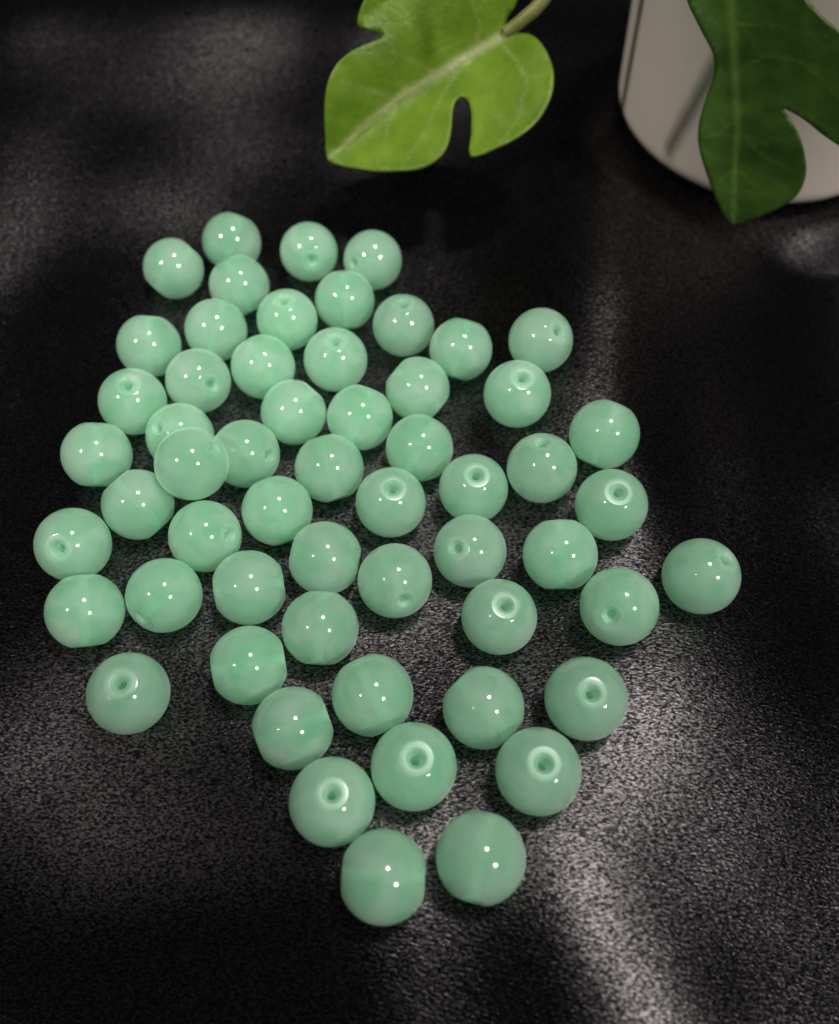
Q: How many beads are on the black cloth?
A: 57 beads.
